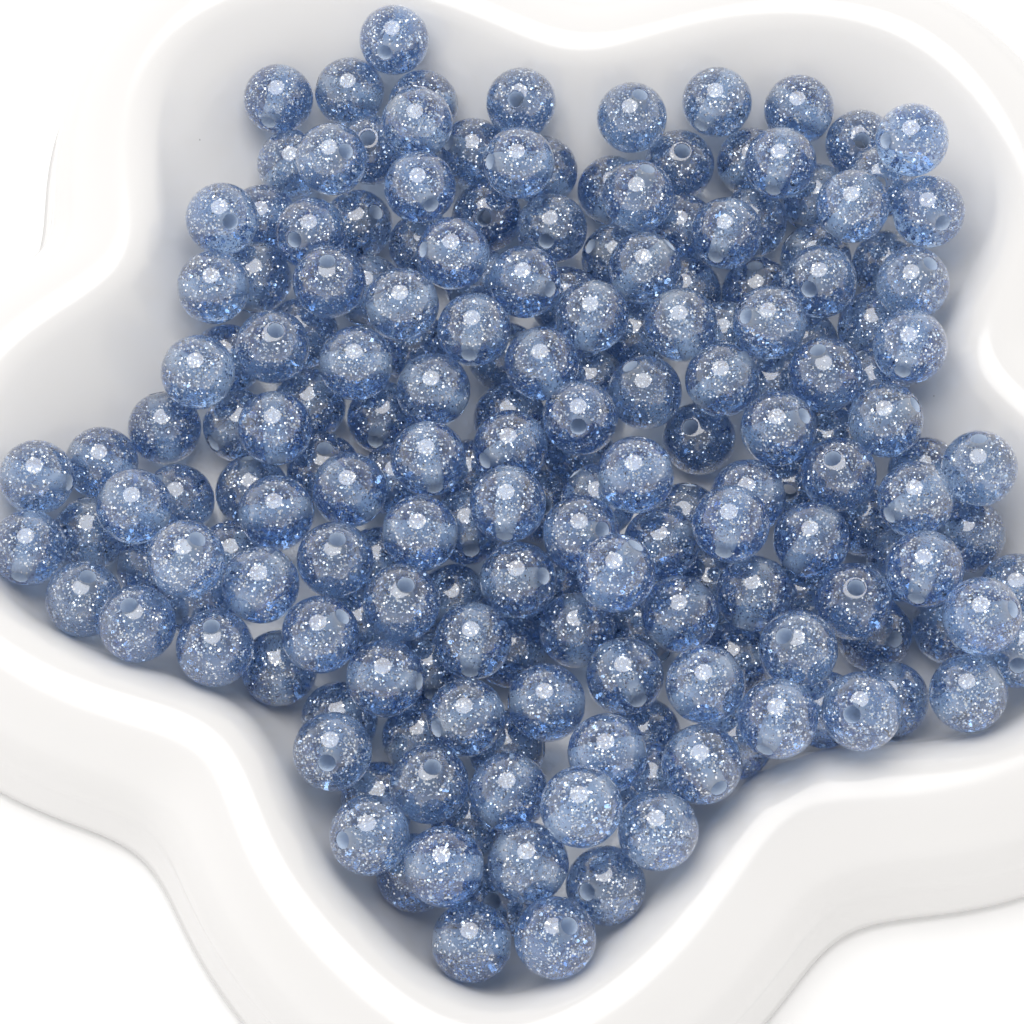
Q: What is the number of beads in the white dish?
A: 193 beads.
